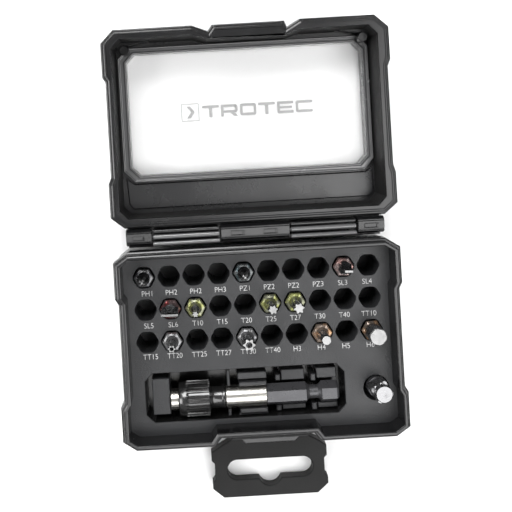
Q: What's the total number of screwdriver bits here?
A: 11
